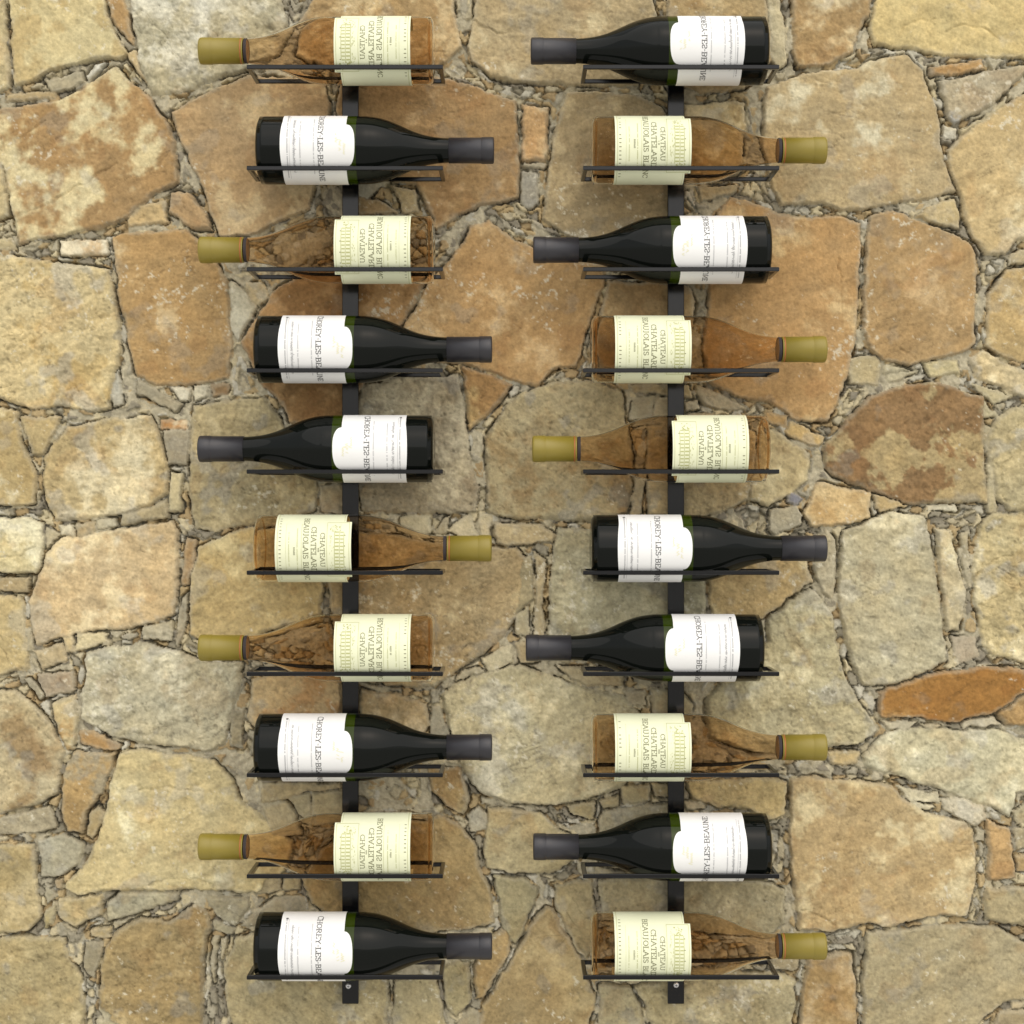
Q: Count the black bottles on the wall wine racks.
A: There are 10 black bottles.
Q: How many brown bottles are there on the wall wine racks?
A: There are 10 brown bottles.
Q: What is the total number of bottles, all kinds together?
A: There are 20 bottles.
